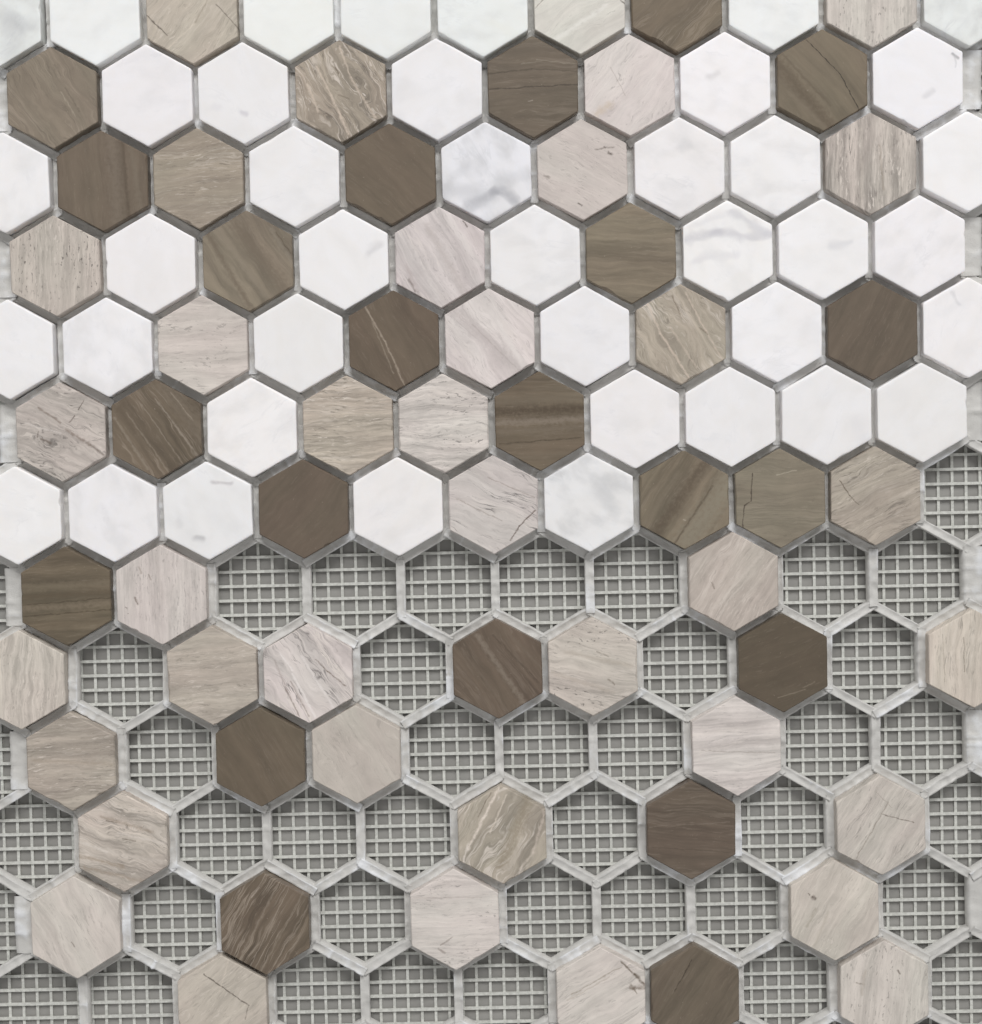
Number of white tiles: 40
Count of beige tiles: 37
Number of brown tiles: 22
